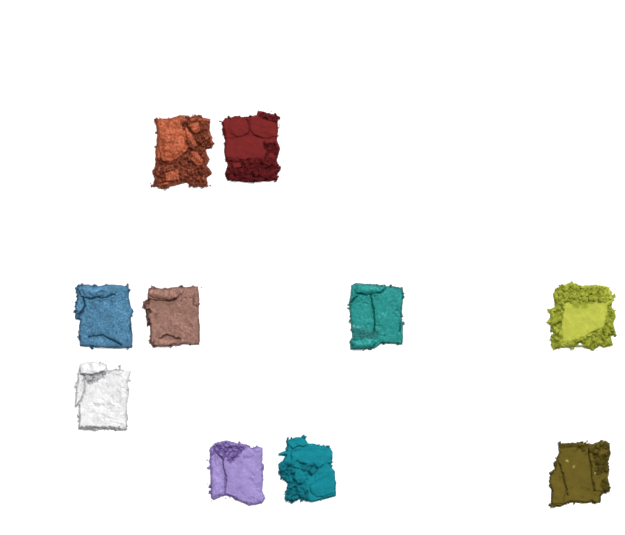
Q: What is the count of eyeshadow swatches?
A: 10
